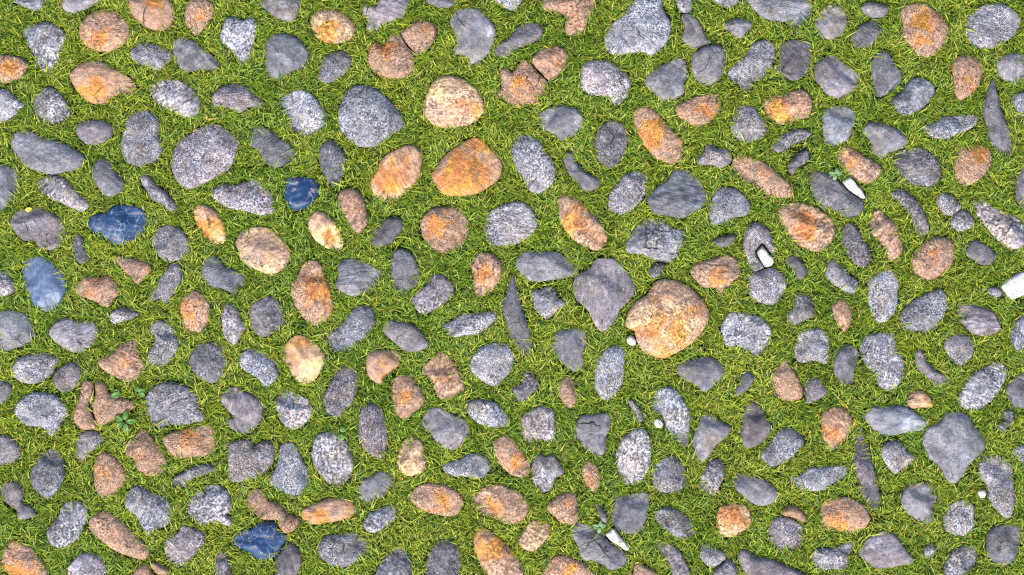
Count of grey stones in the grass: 197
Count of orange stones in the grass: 72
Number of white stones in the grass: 7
